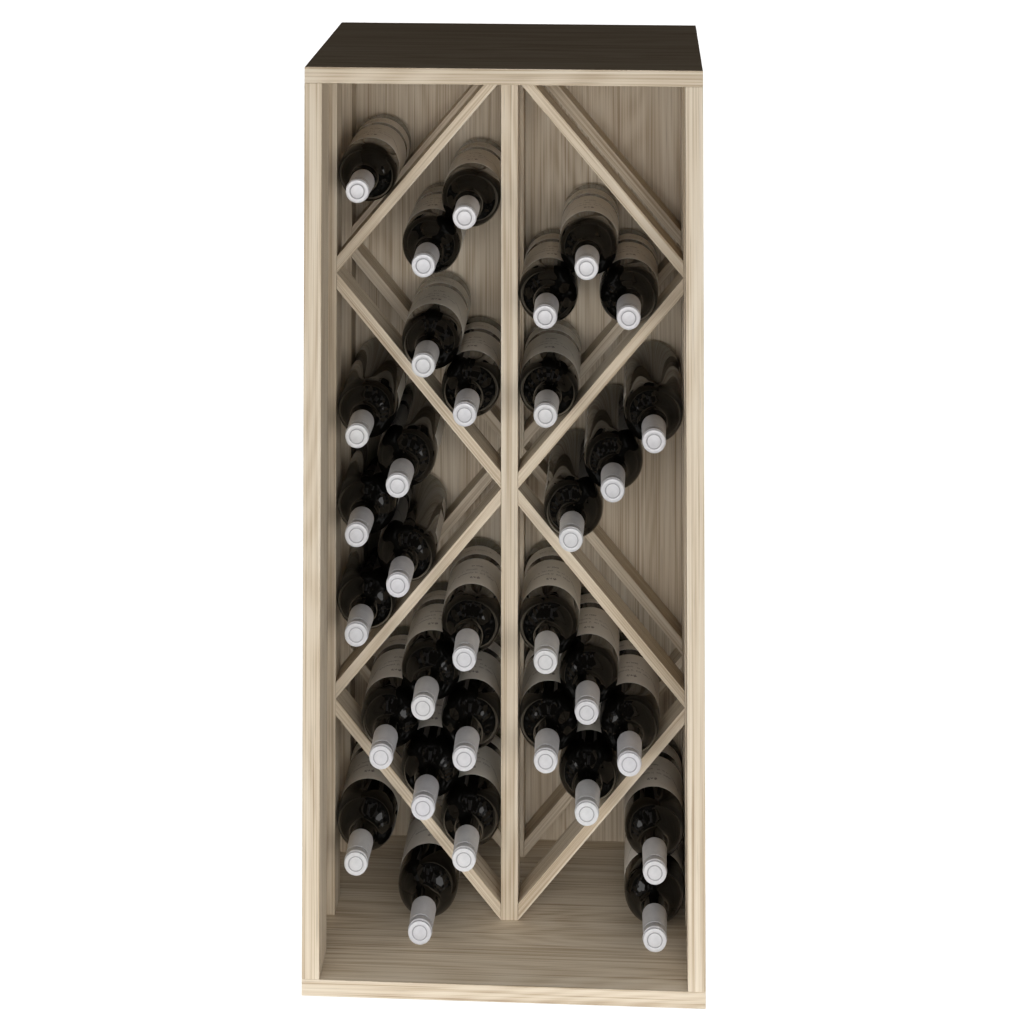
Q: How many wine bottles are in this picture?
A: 32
